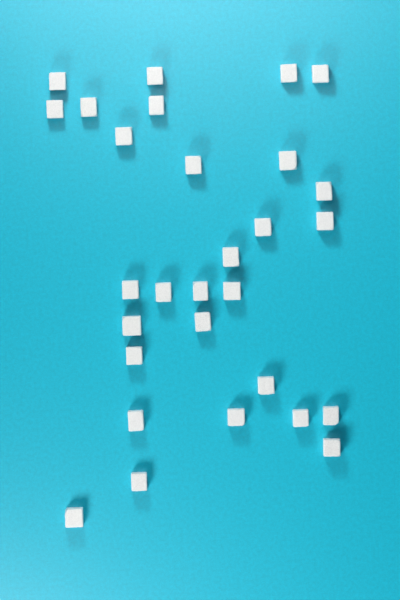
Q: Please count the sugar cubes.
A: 29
